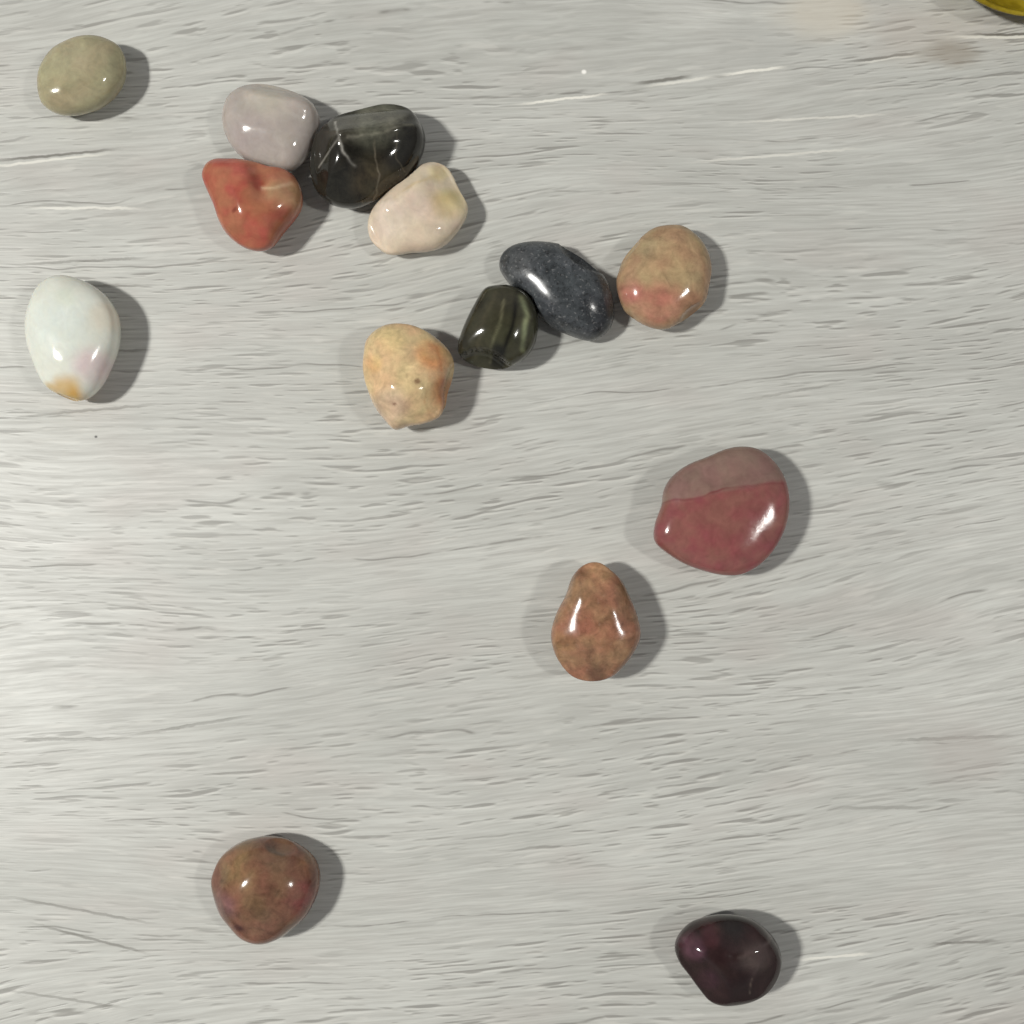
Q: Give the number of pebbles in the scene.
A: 14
